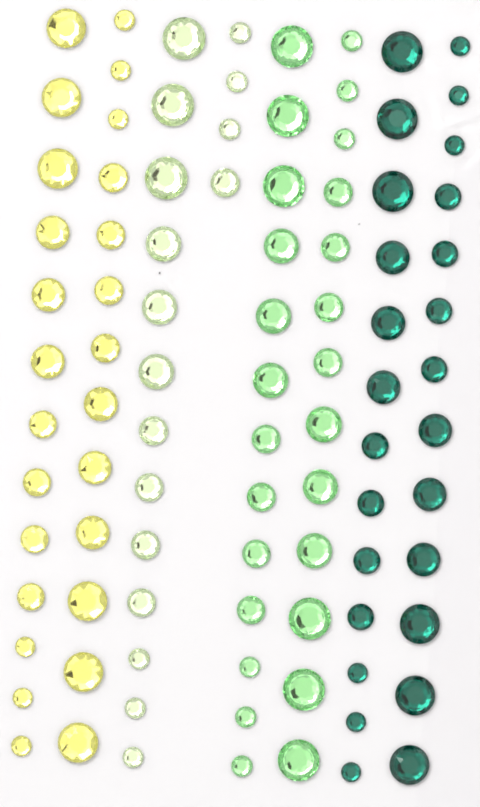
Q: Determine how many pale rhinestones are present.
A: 17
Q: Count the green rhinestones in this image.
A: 26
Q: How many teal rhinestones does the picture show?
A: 26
